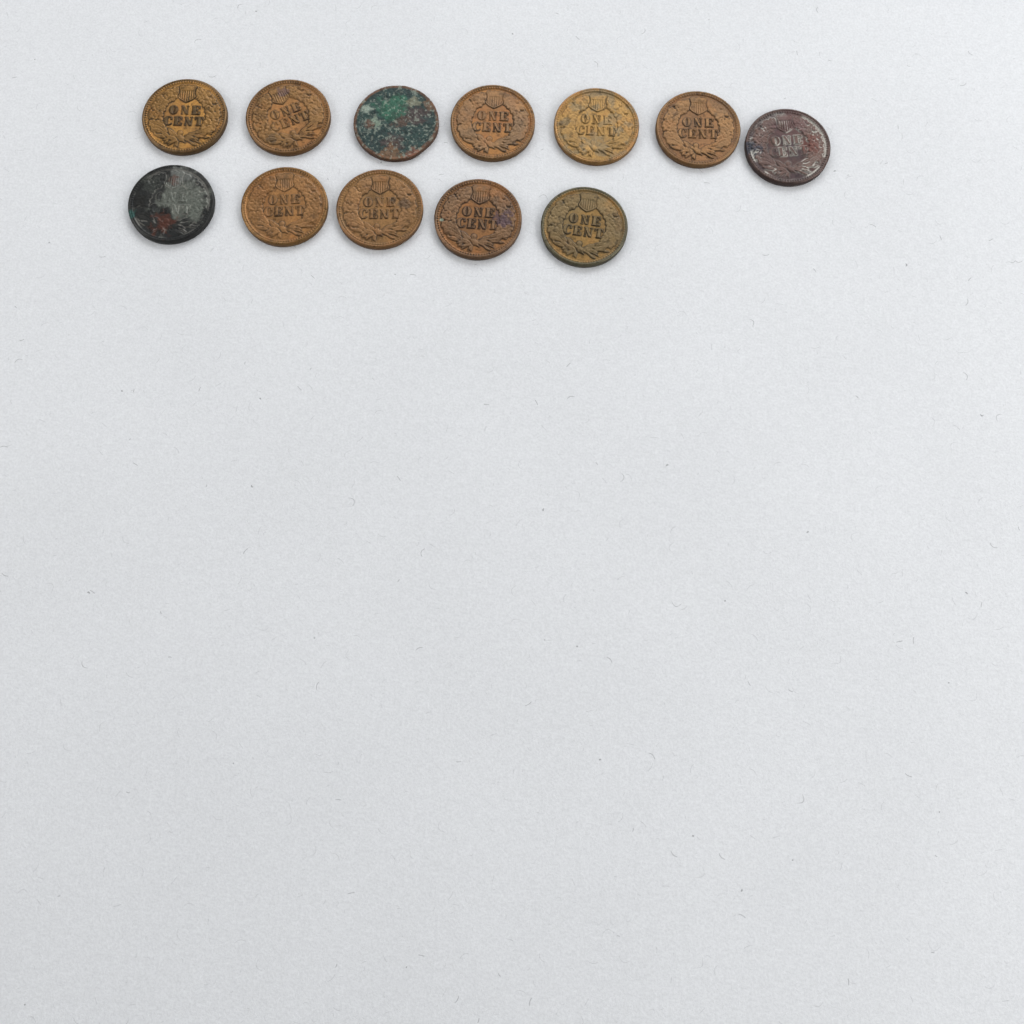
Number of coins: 12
